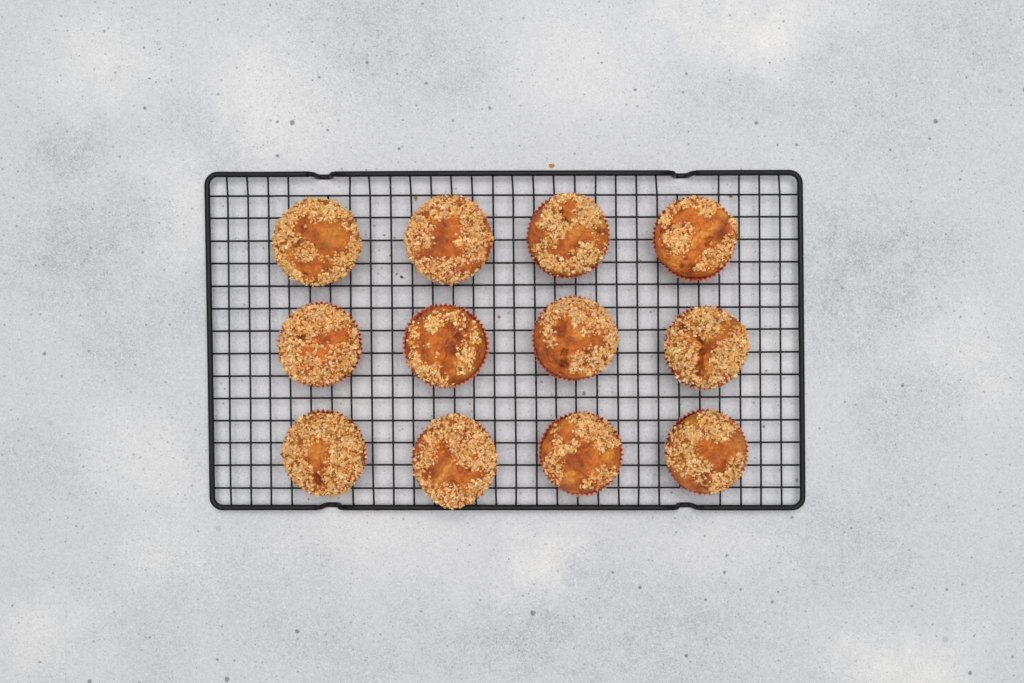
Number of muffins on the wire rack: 12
